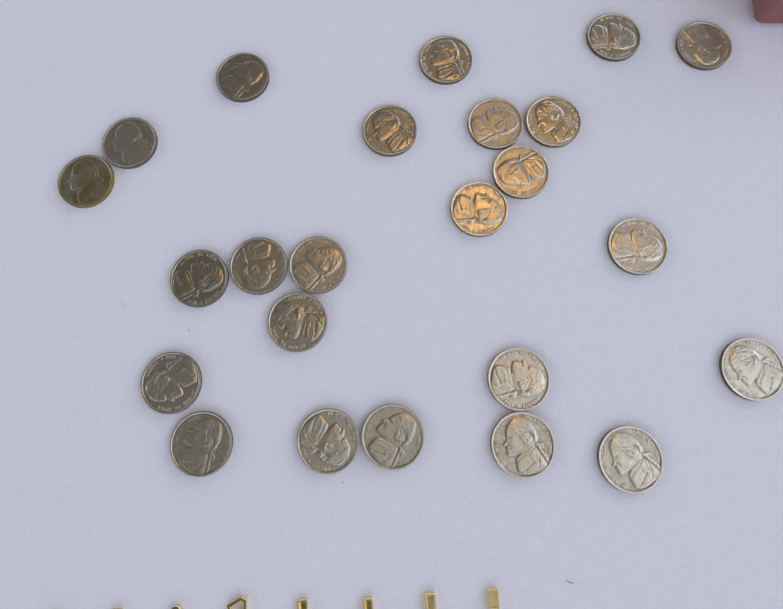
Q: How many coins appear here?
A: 24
